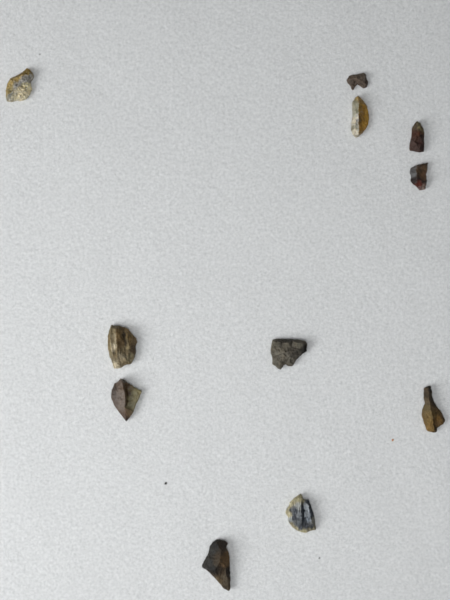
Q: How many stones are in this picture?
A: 11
